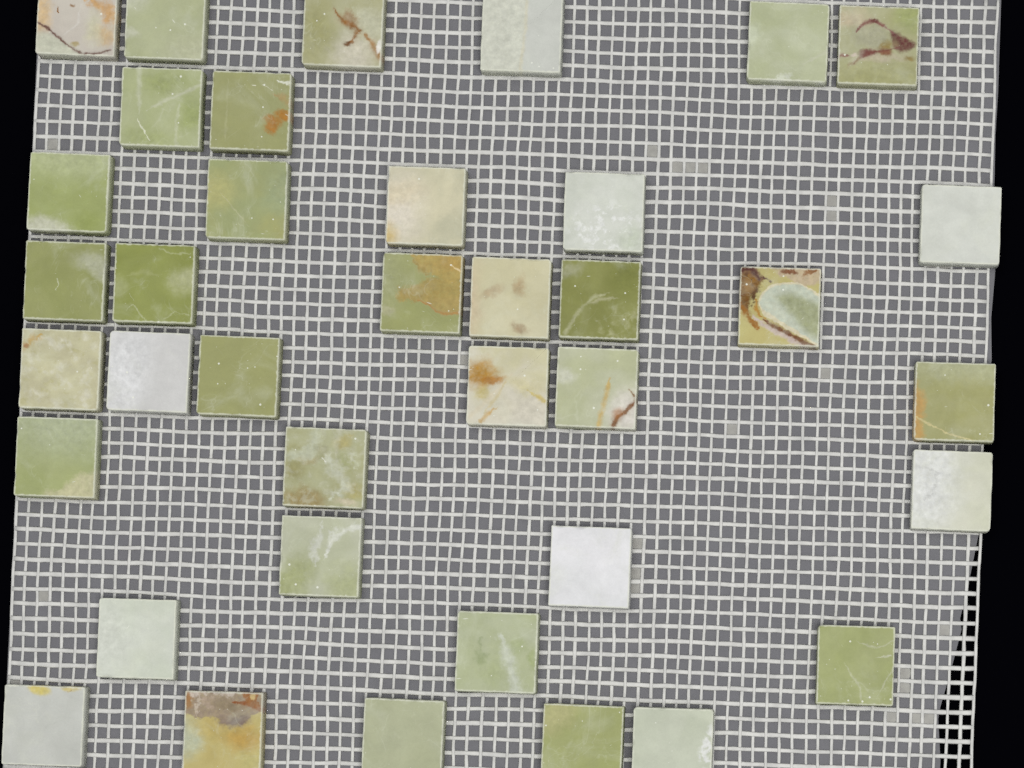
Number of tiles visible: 38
